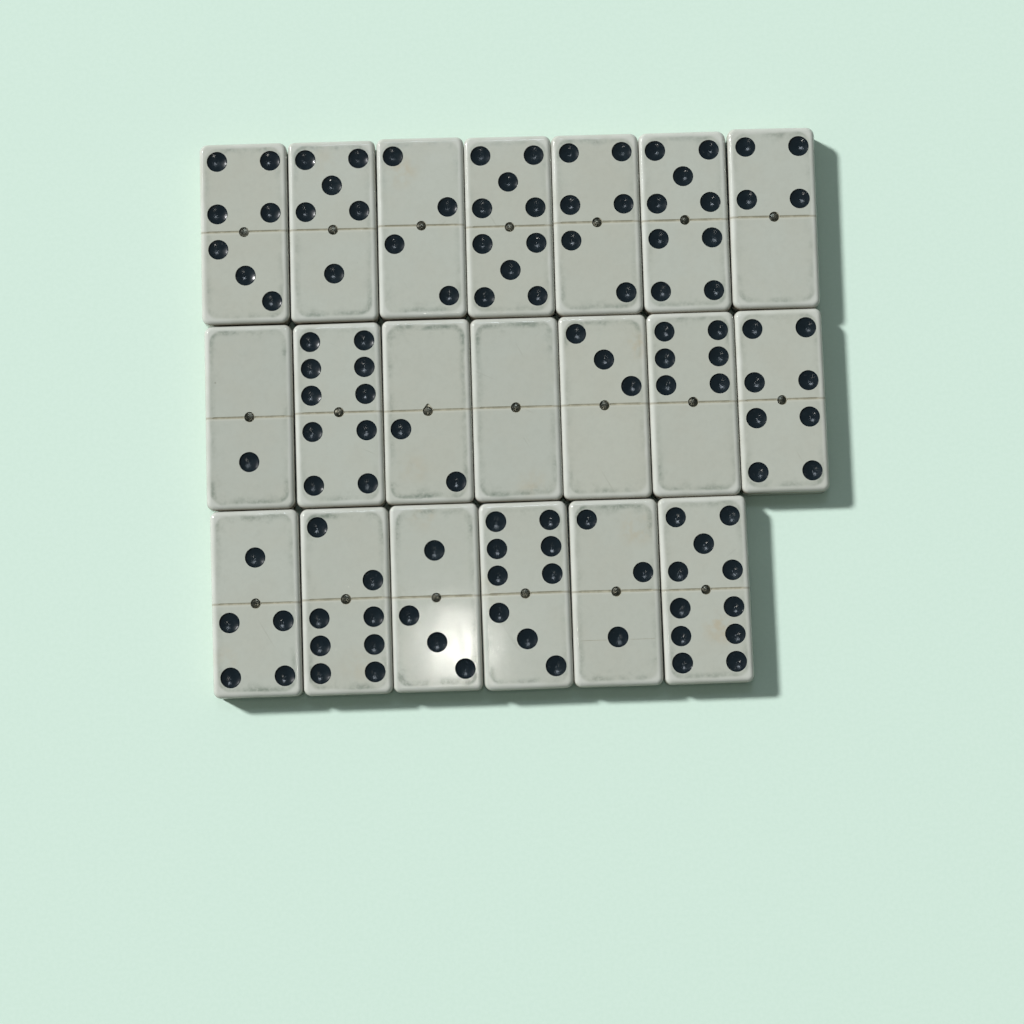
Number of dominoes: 20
